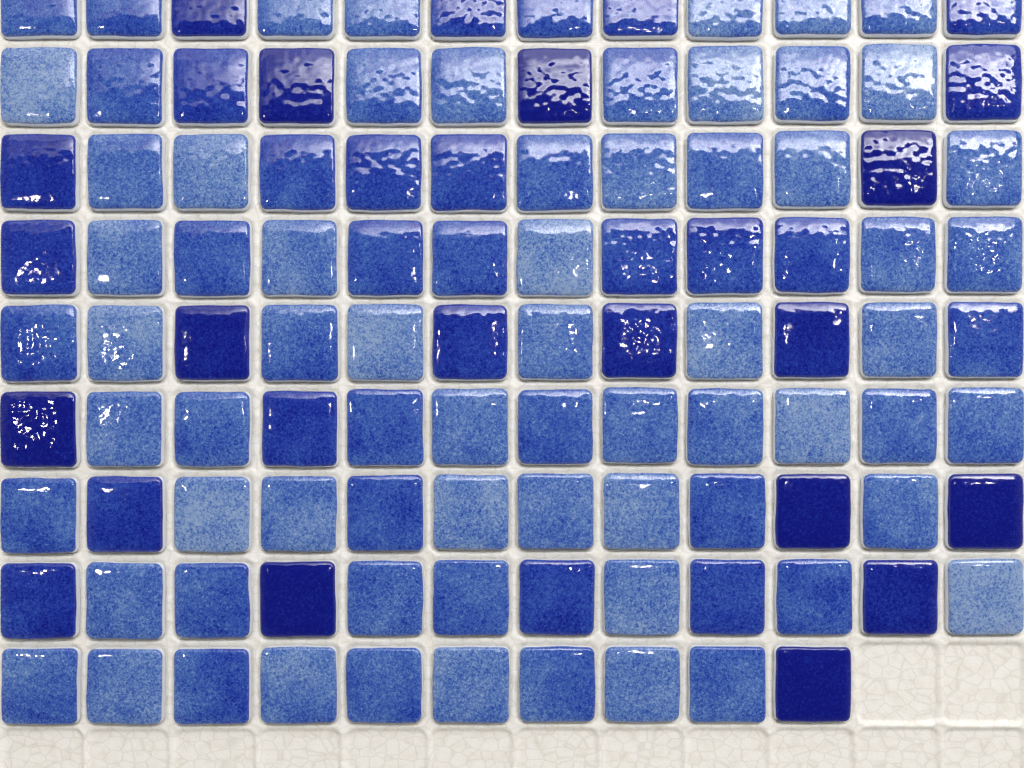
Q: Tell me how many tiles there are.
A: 106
